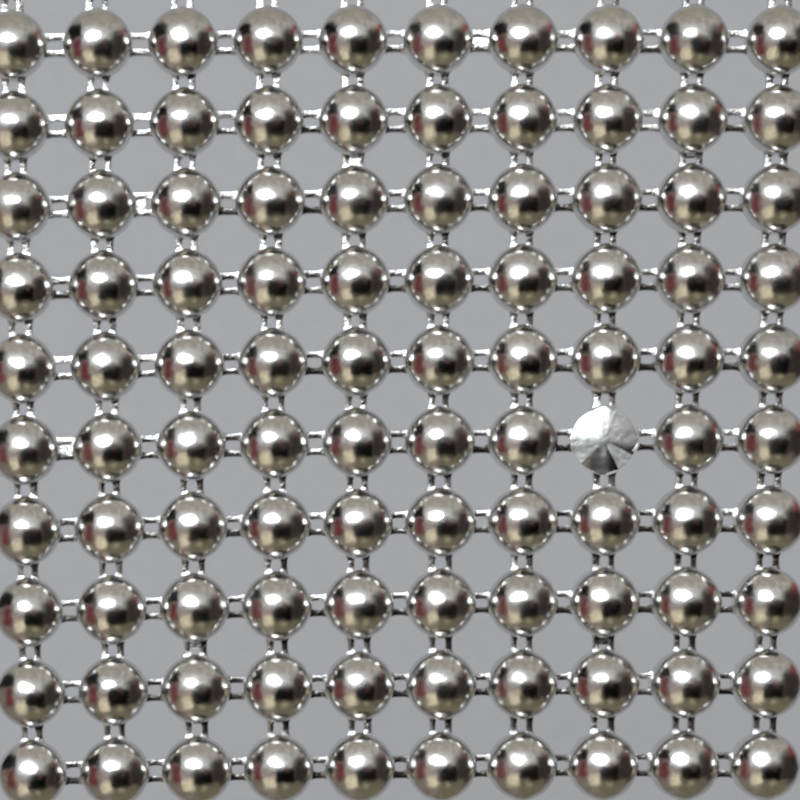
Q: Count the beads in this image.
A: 99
